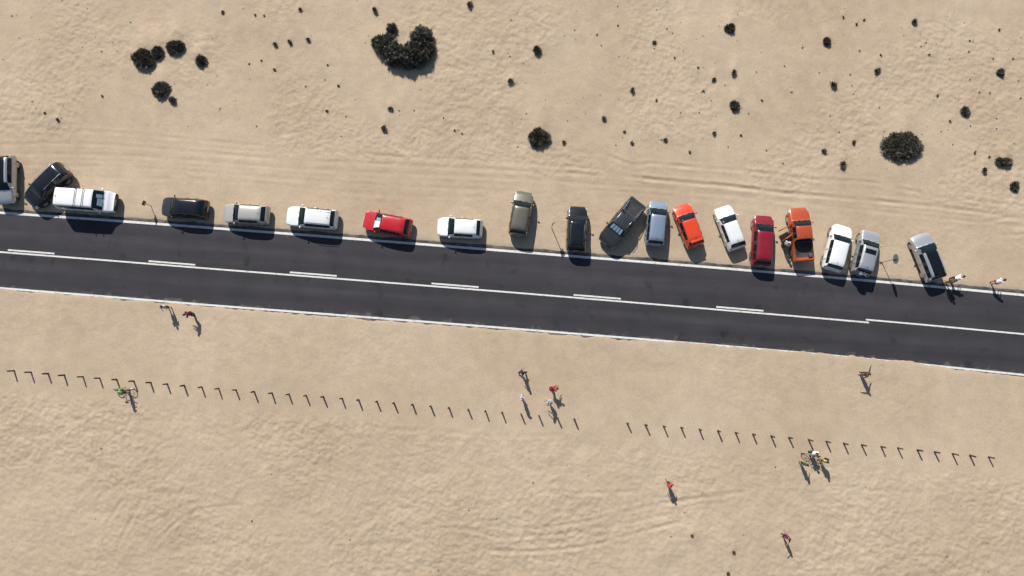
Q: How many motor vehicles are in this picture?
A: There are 19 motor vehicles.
